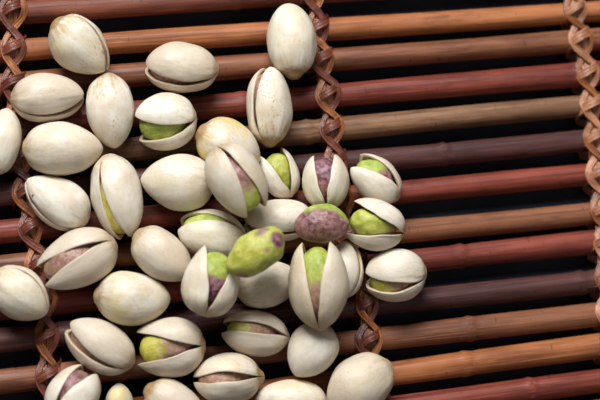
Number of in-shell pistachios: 39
